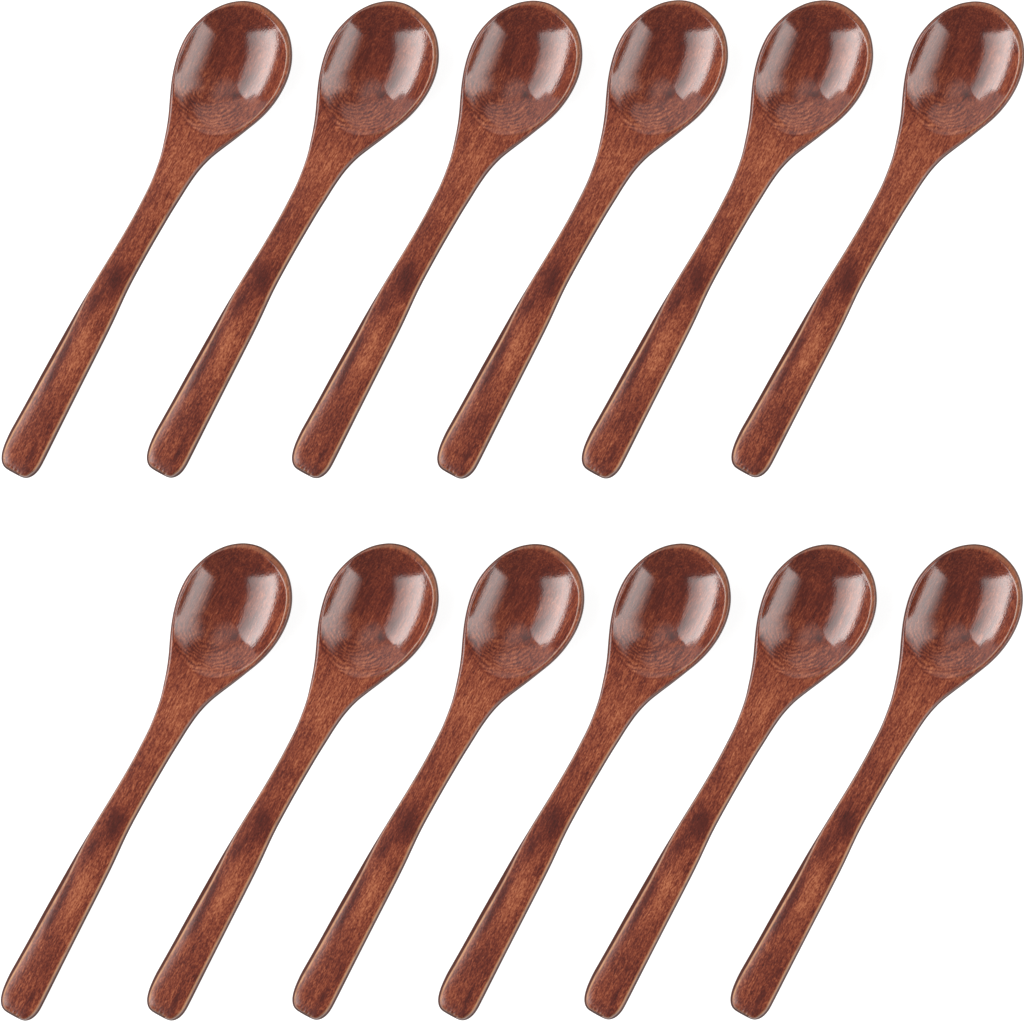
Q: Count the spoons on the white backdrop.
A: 12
